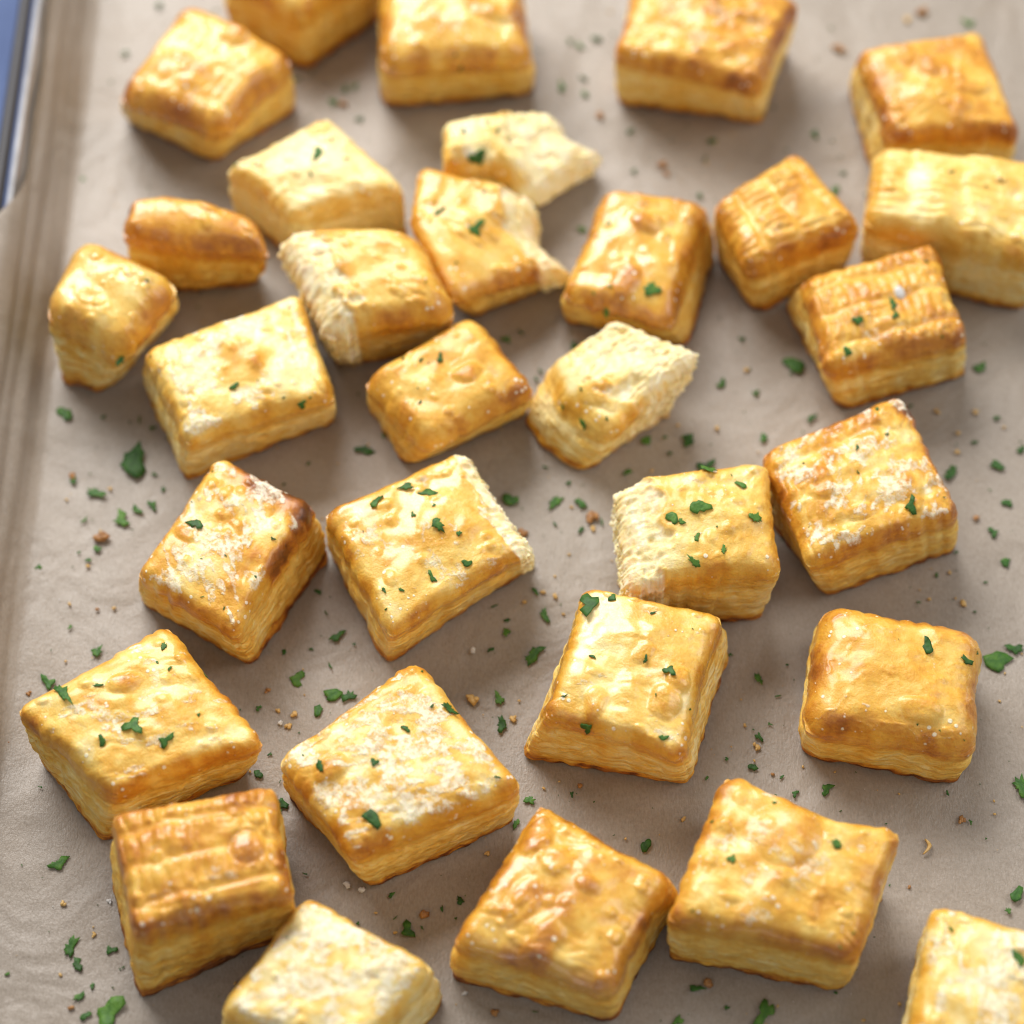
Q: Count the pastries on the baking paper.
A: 31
